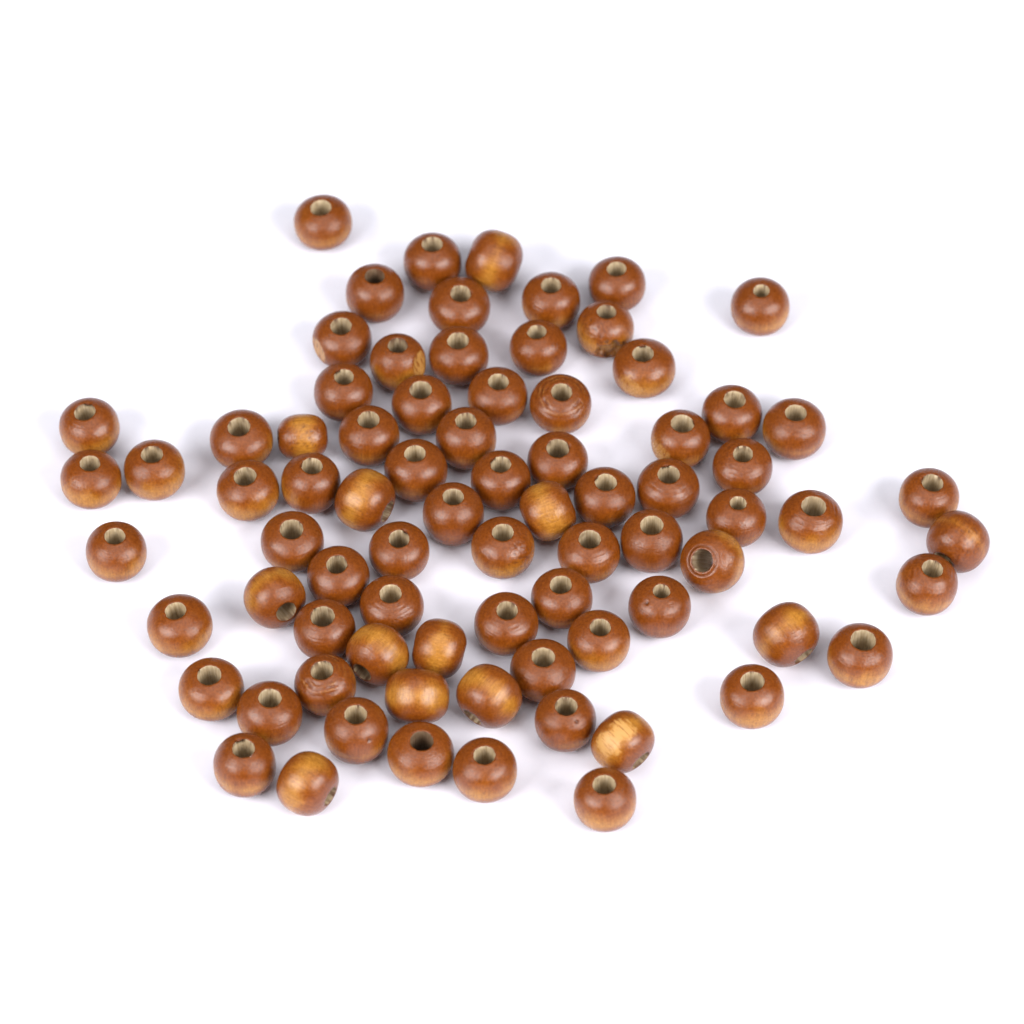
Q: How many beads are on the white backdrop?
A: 79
